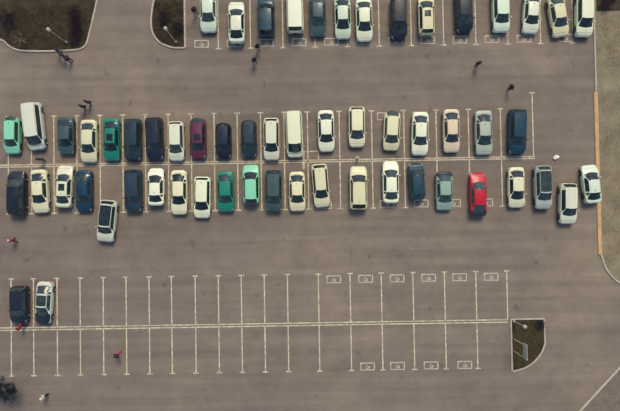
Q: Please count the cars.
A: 59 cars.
